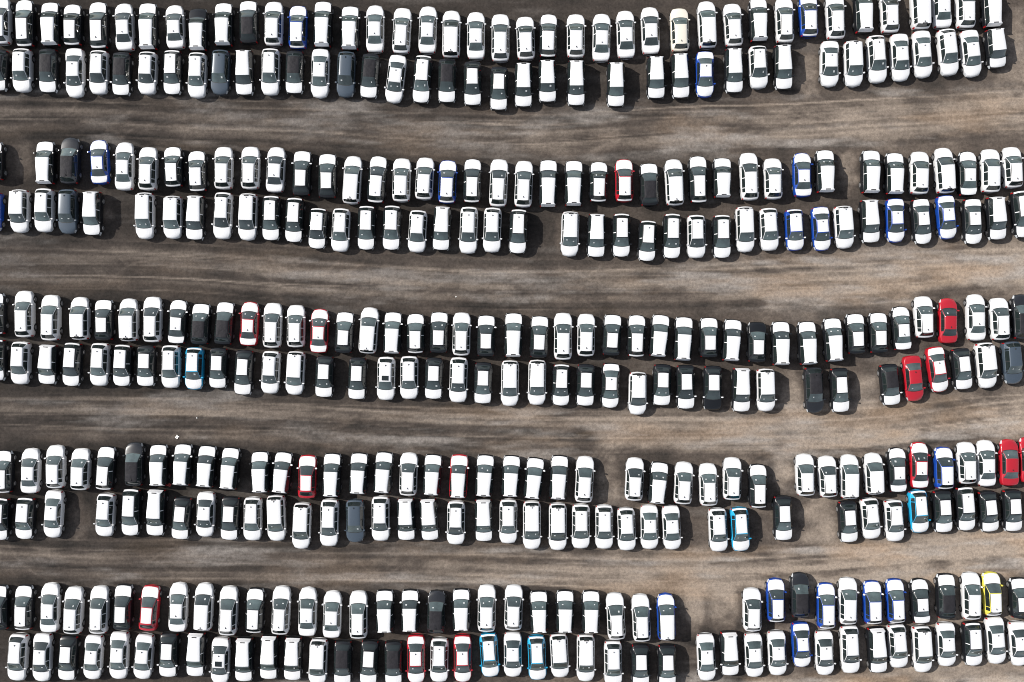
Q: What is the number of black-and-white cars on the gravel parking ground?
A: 178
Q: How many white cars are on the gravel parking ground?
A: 172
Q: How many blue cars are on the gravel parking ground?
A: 18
